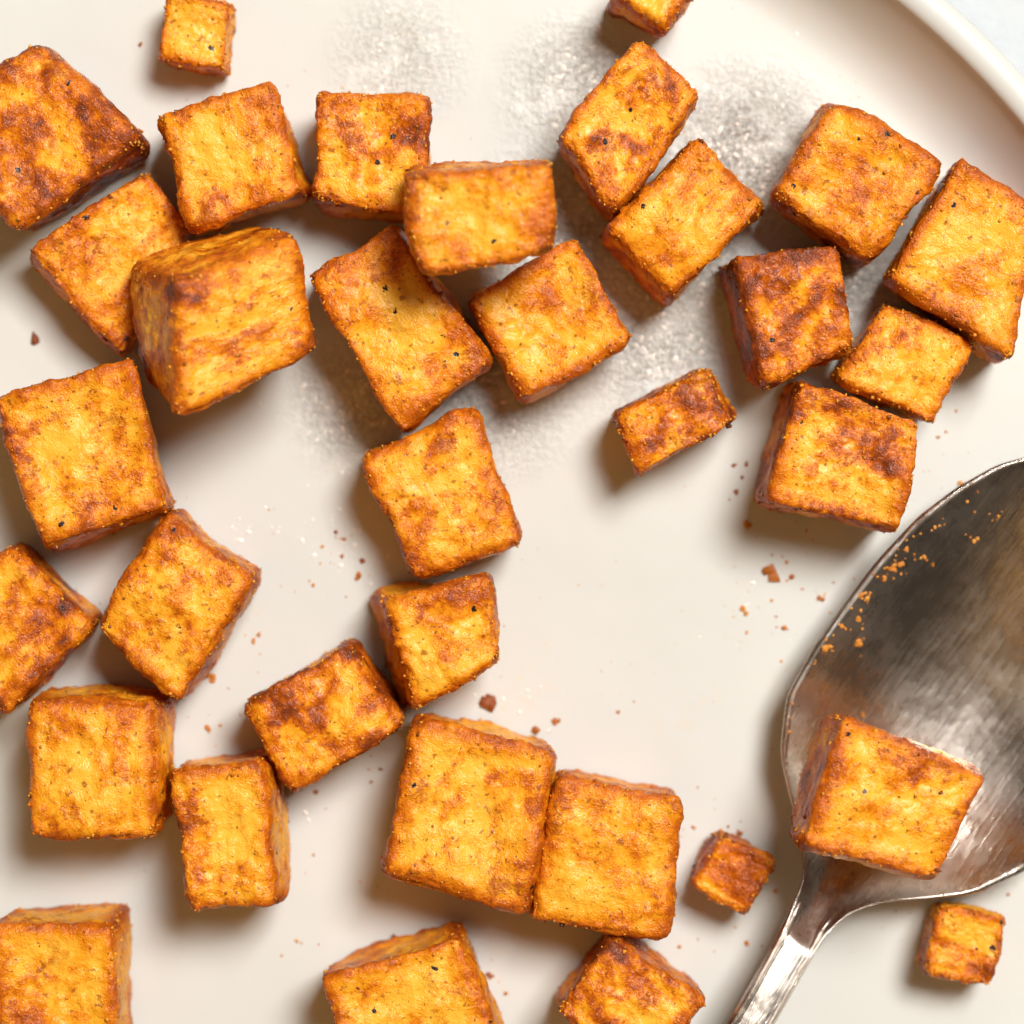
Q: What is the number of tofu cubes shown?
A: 34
